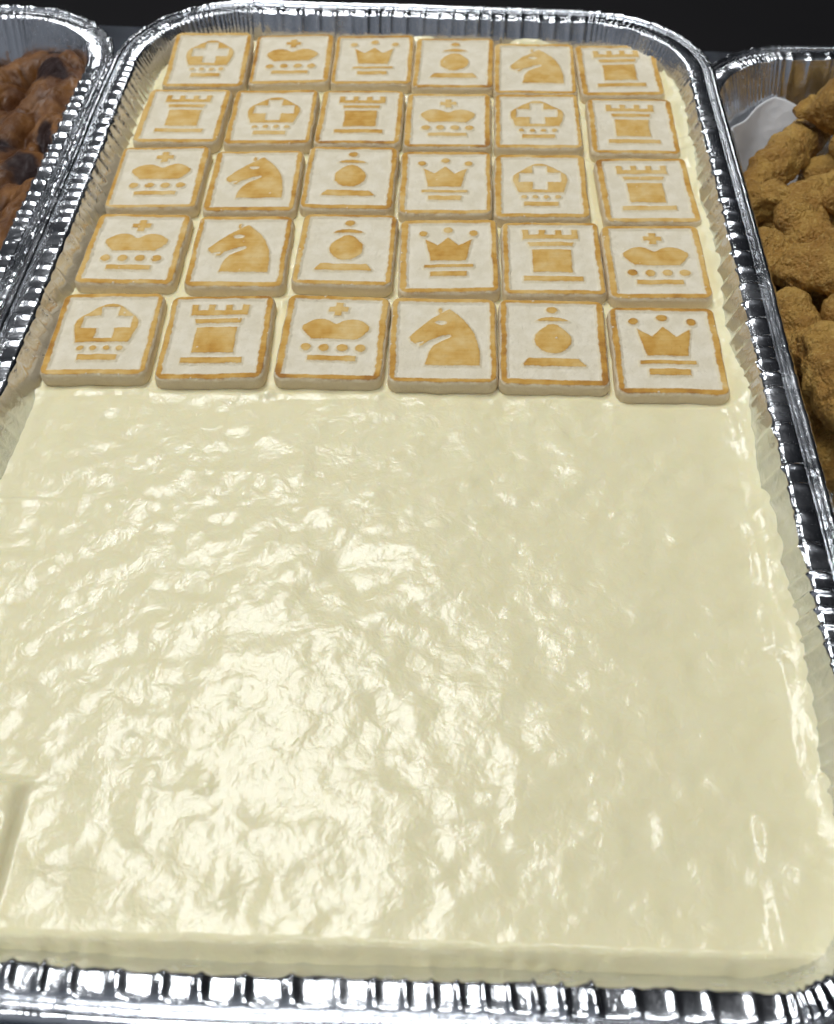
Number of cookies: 30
